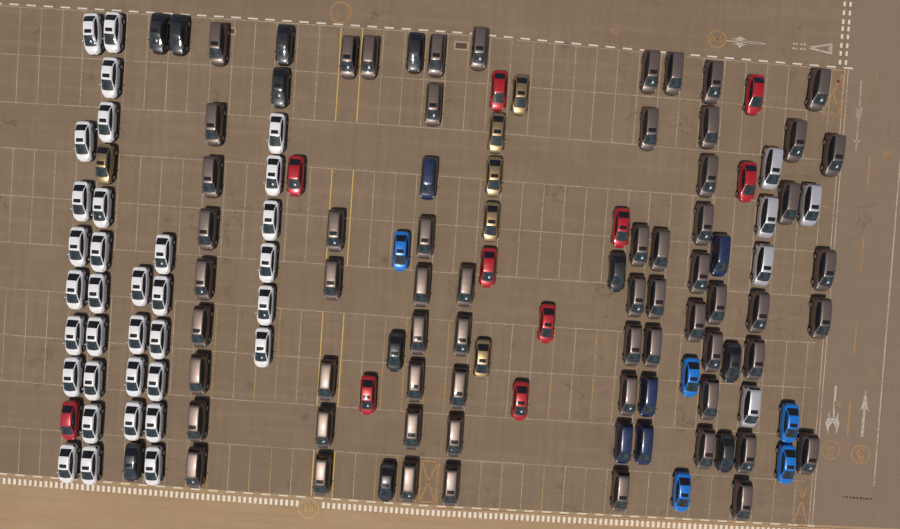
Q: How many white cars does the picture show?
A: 34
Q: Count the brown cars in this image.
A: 62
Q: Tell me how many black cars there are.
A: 11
